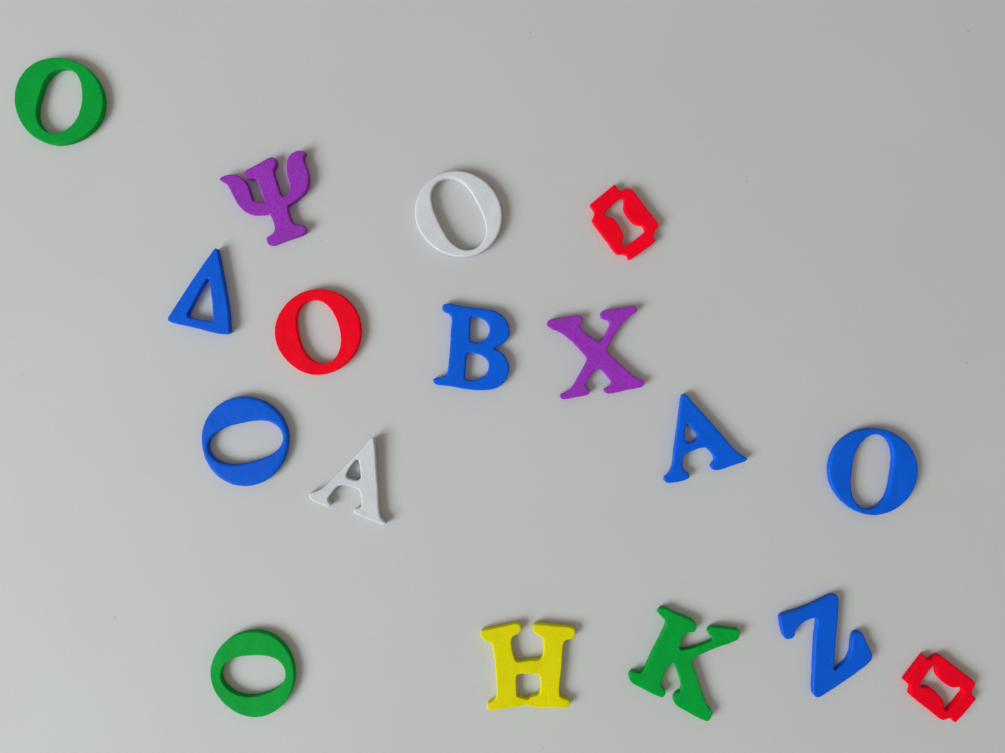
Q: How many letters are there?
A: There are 17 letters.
